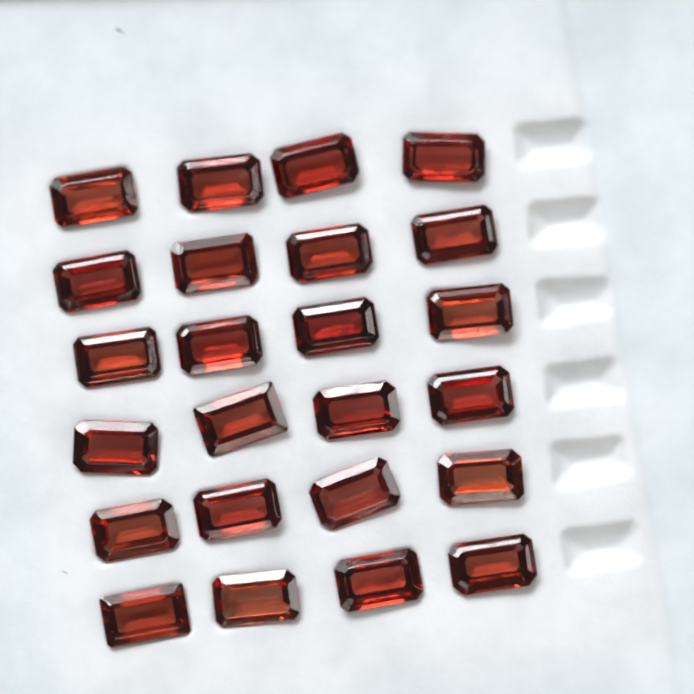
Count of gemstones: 24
